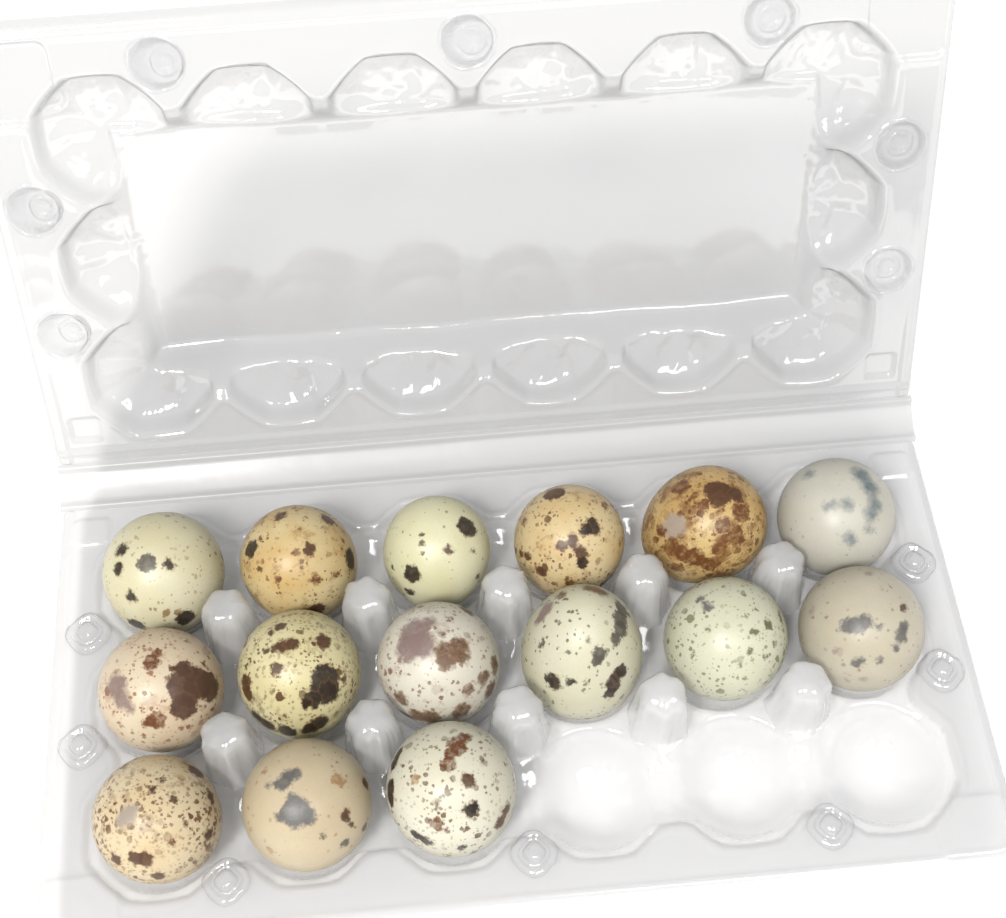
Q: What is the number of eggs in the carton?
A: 15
